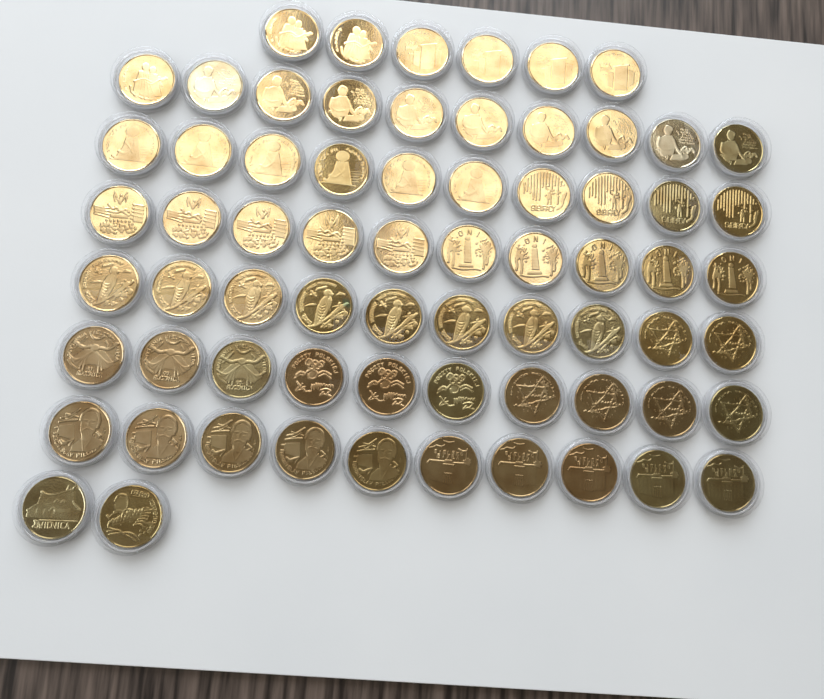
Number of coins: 68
